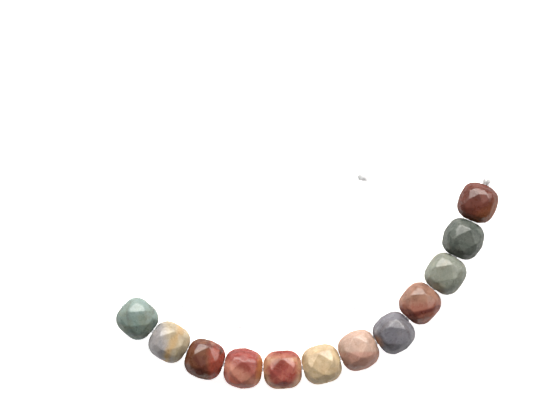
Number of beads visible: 12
